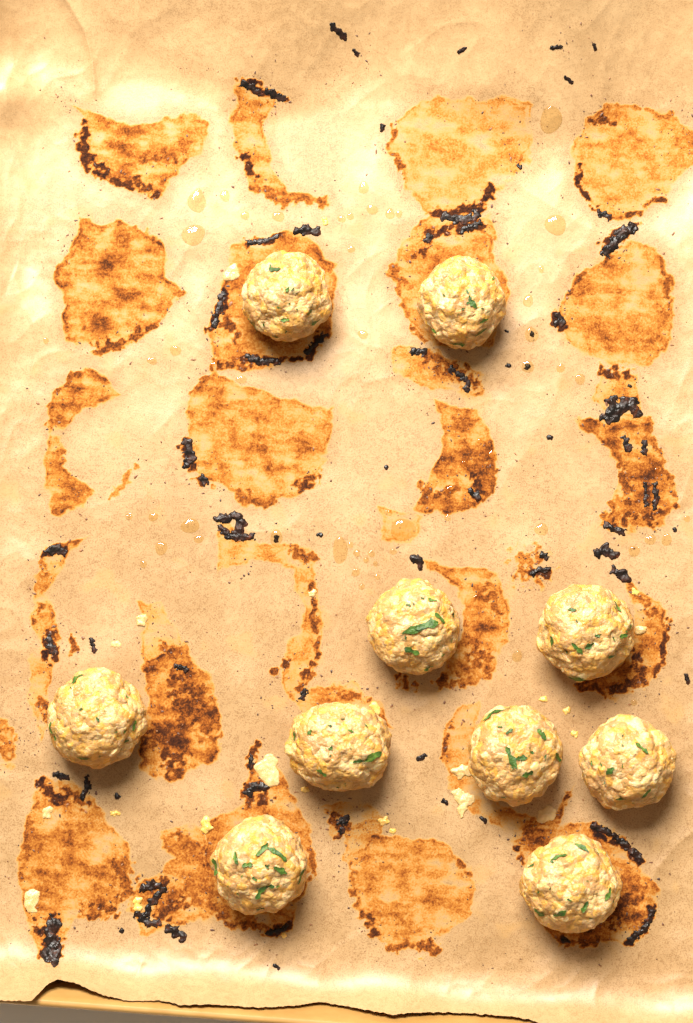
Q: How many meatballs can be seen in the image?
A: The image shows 10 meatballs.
